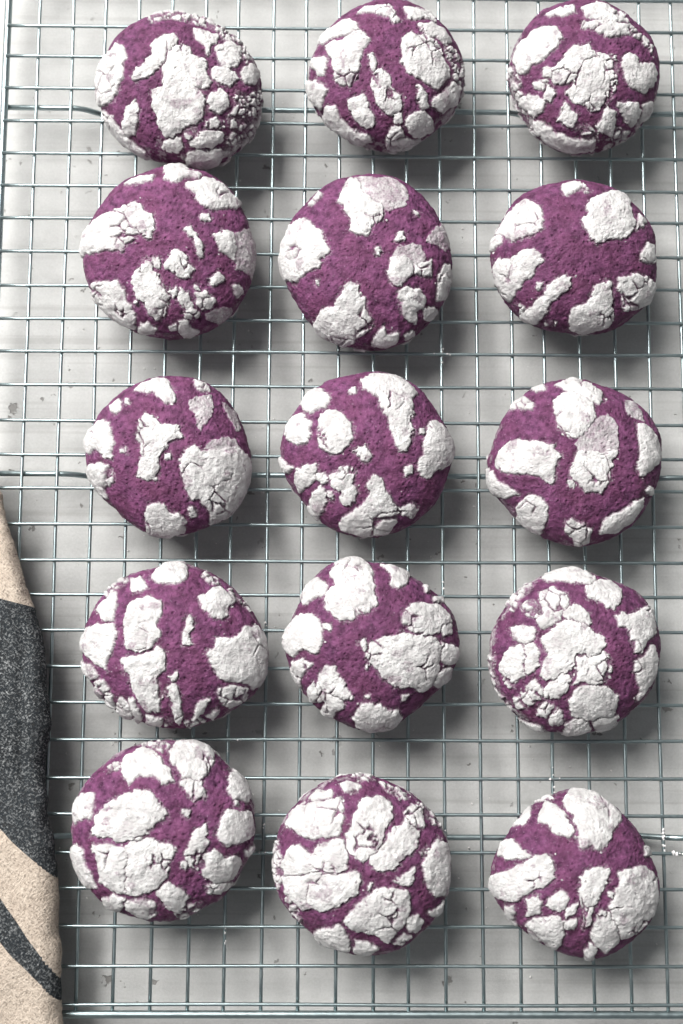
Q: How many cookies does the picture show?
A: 15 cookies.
